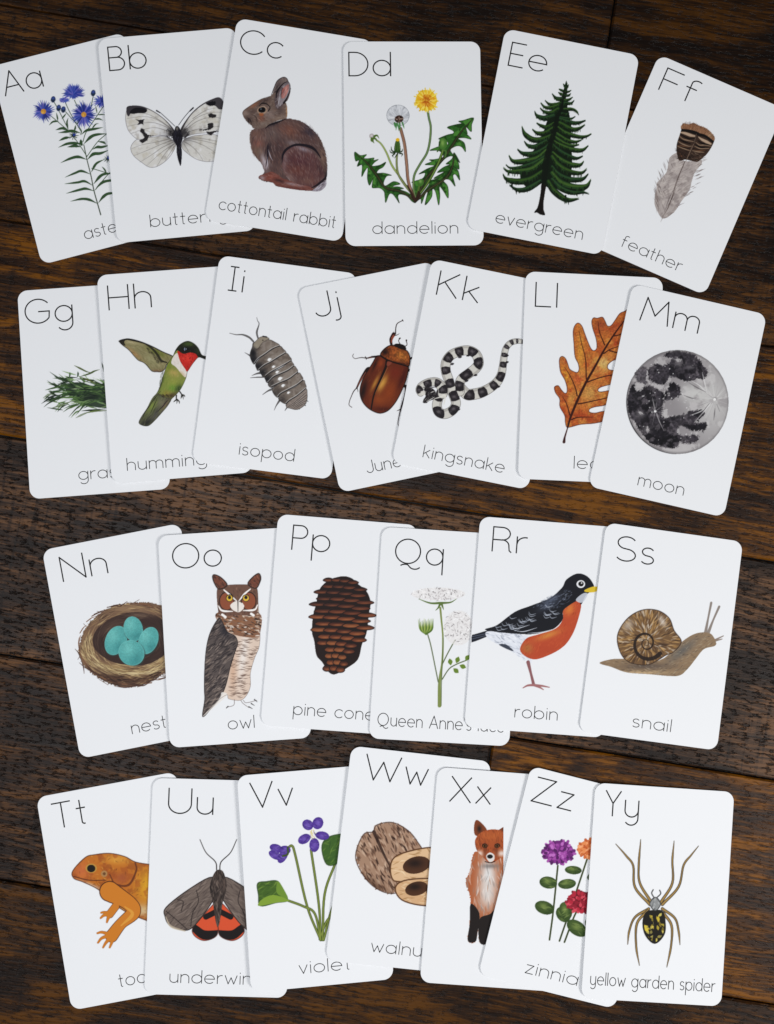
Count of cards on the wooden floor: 26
